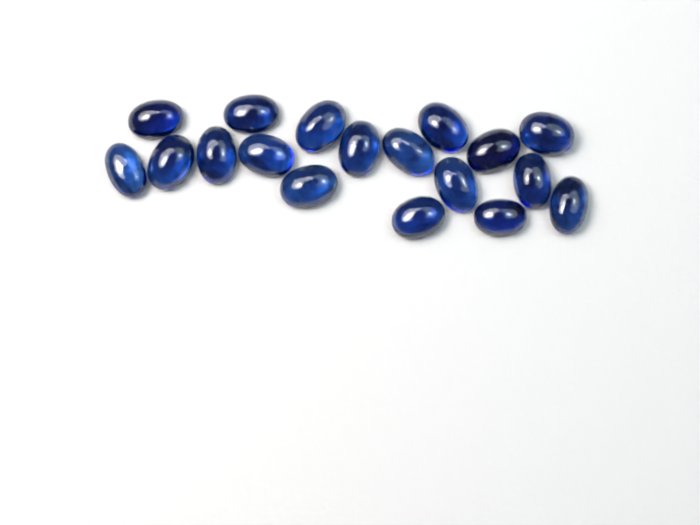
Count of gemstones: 18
